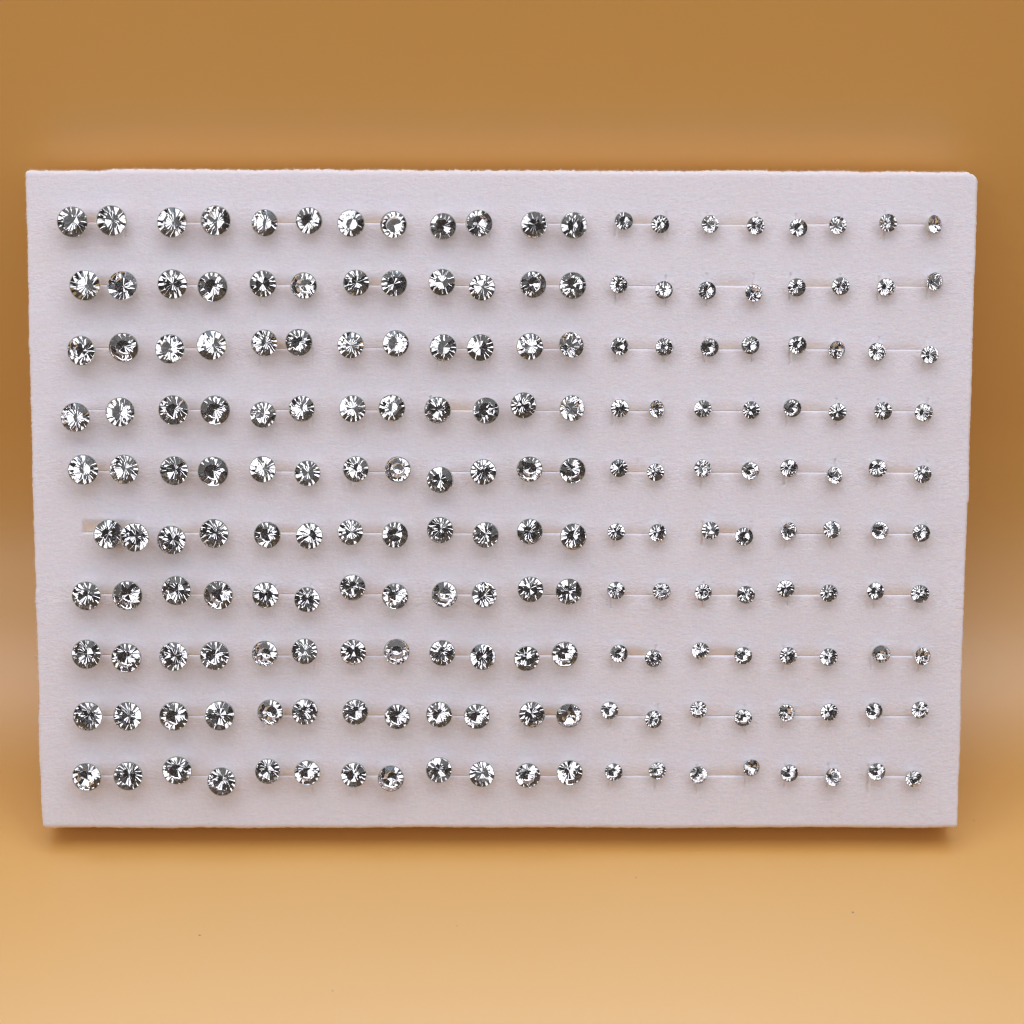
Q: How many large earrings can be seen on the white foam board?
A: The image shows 120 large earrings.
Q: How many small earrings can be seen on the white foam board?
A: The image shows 80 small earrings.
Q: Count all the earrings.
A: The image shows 200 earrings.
